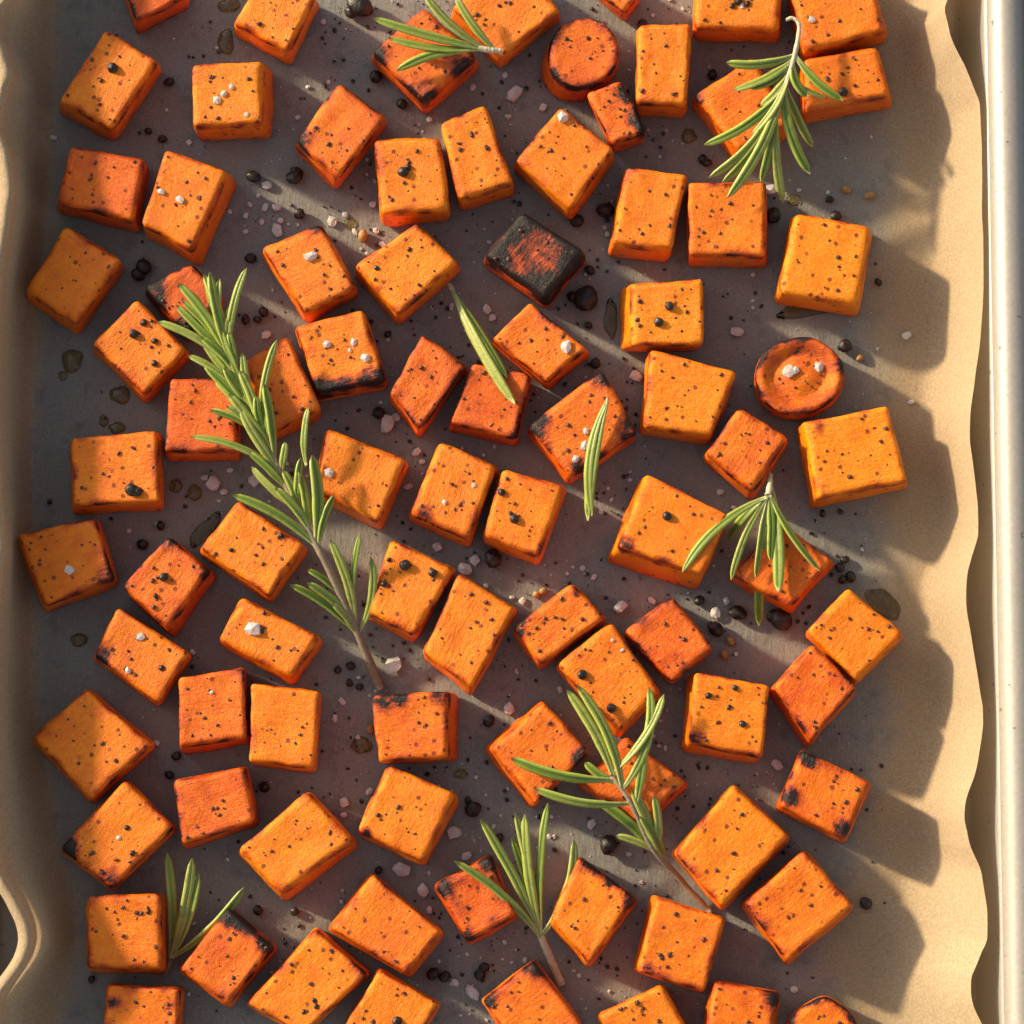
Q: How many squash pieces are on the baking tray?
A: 86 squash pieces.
